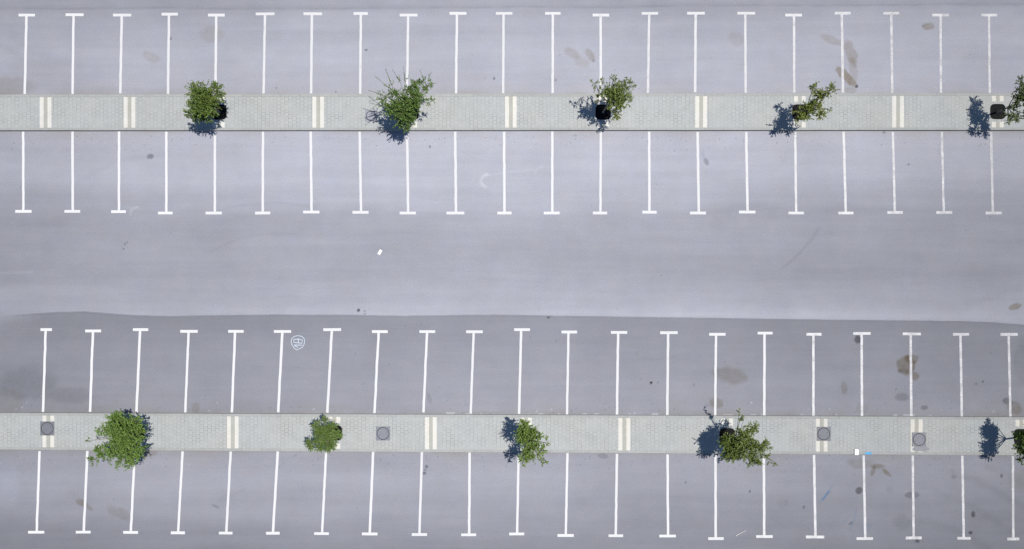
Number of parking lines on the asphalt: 84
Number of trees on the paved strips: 10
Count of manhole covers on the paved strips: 5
